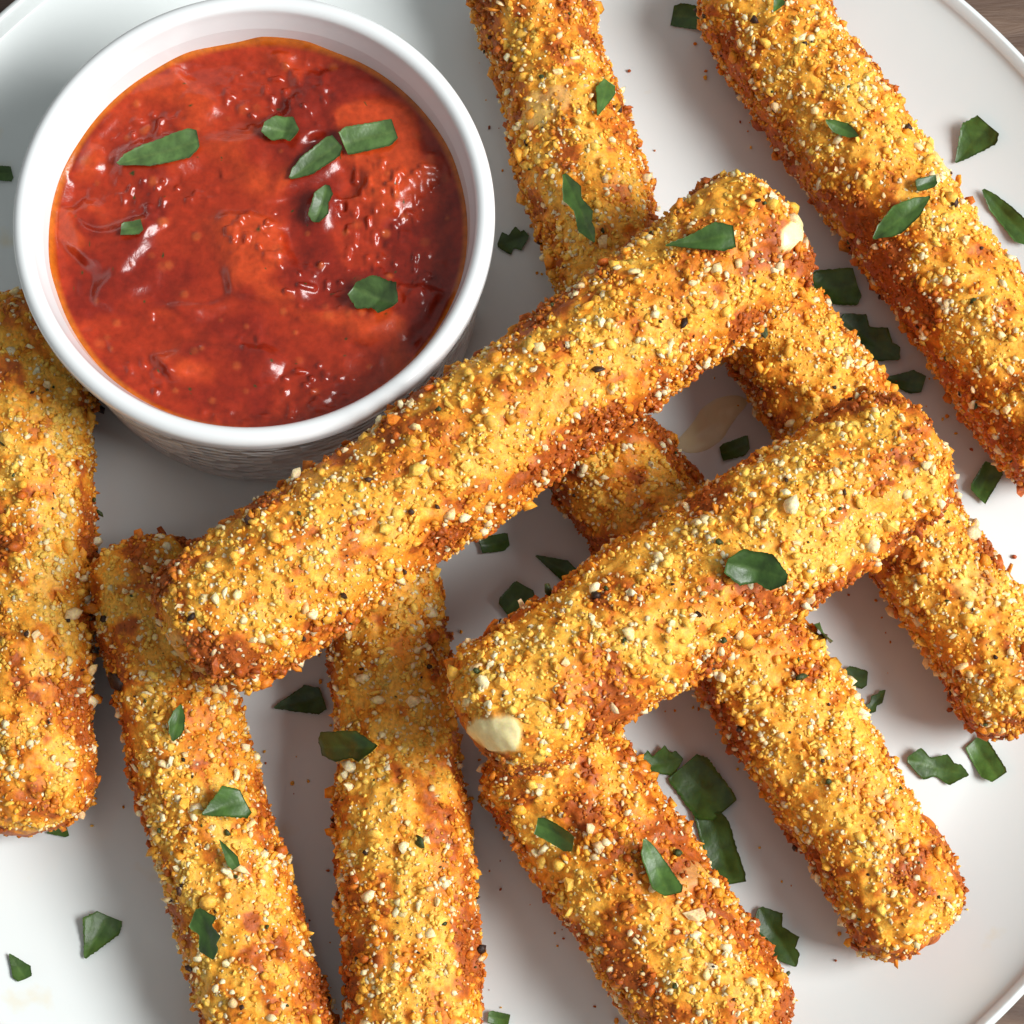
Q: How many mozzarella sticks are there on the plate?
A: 10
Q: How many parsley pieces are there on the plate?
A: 49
